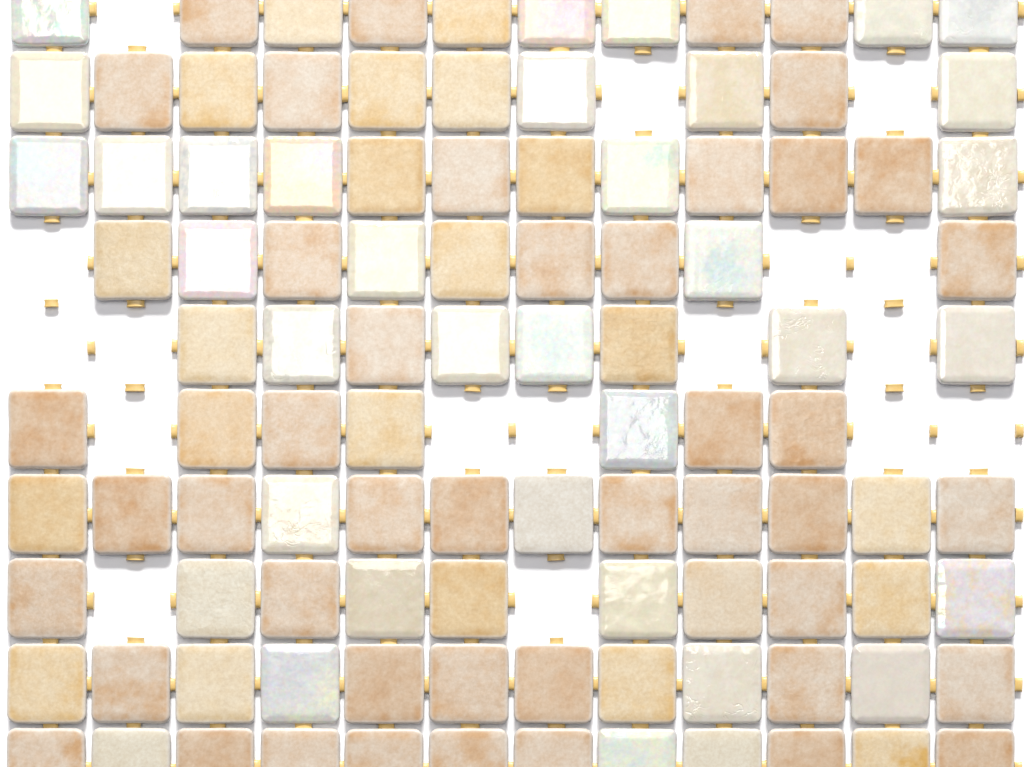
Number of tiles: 103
